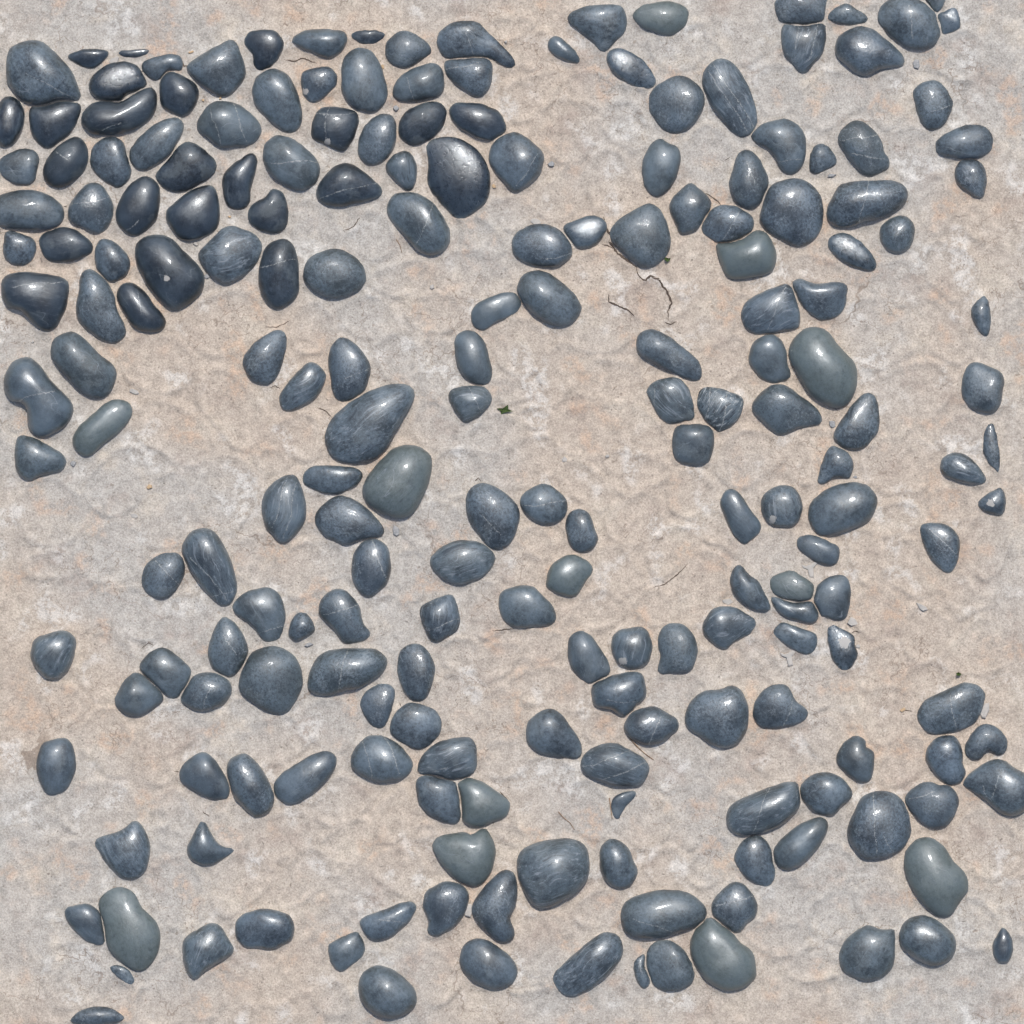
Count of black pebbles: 25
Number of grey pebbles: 181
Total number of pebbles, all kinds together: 206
